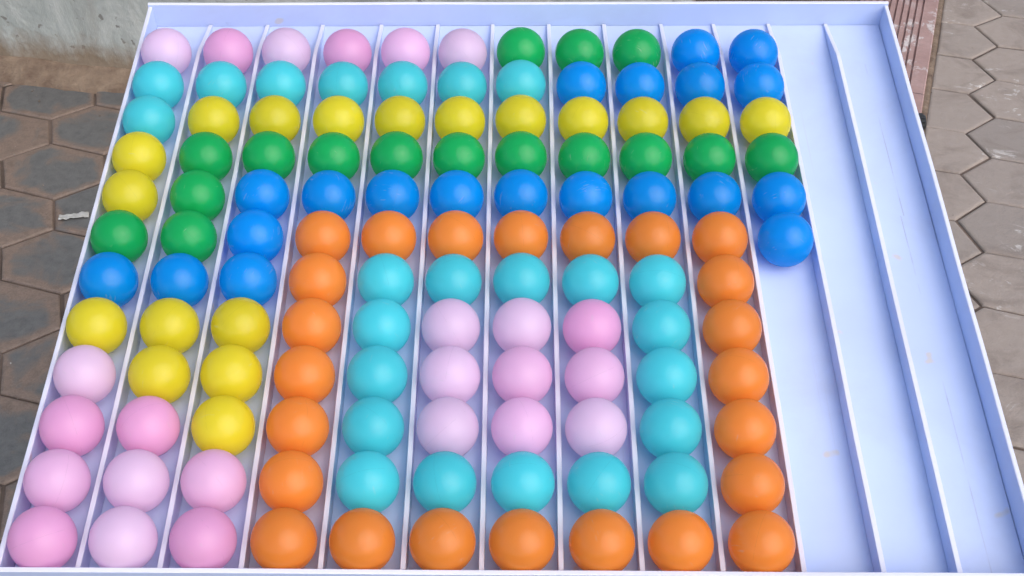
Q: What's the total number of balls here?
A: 126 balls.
